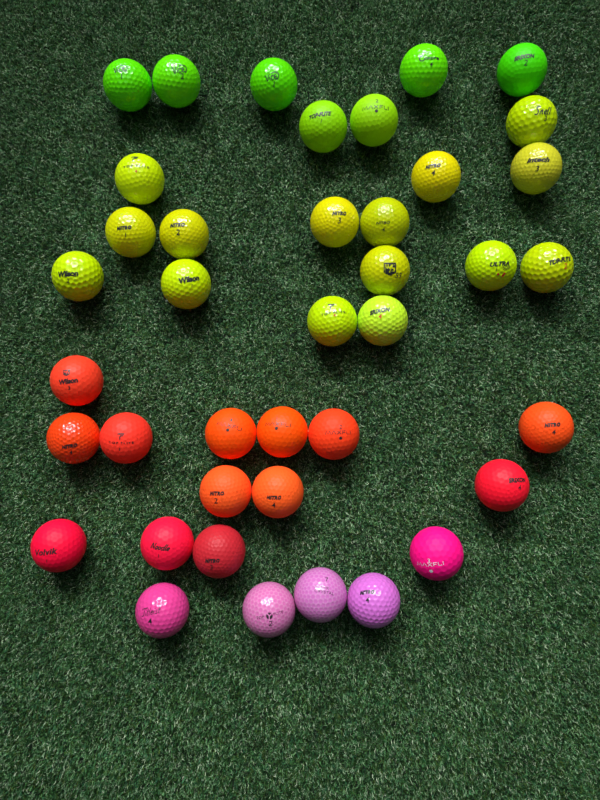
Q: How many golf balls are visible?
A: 40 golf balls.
